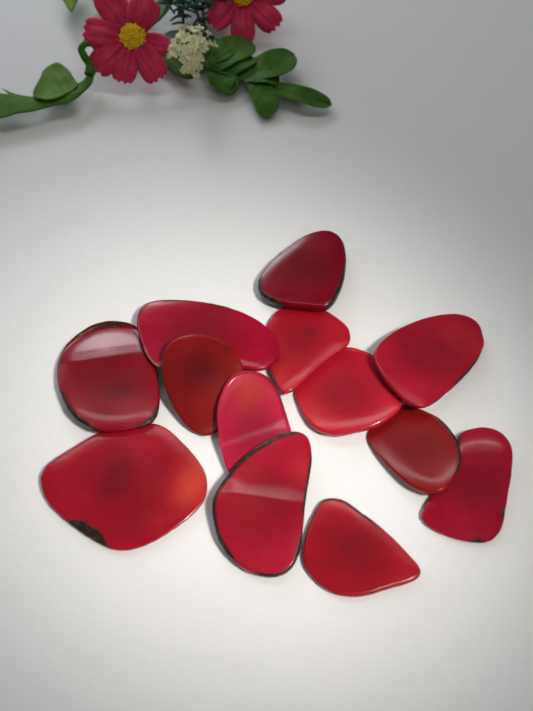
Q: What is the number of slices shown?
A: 13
